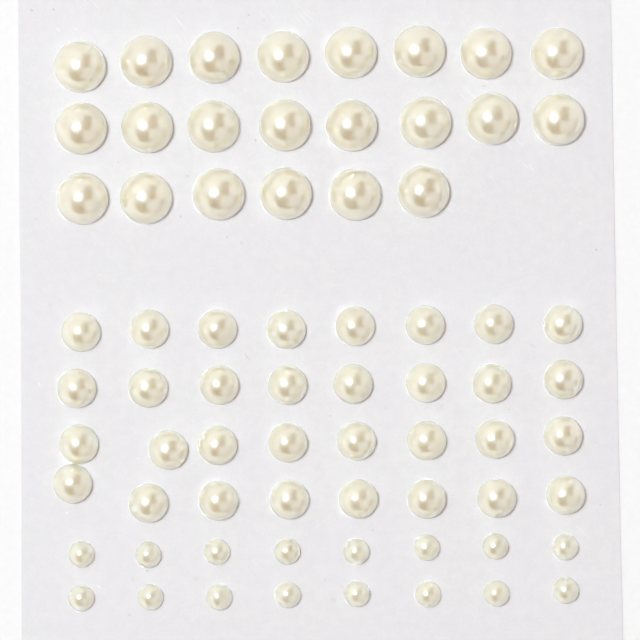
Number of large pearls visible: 22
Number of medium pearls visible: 32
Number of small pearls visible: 16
